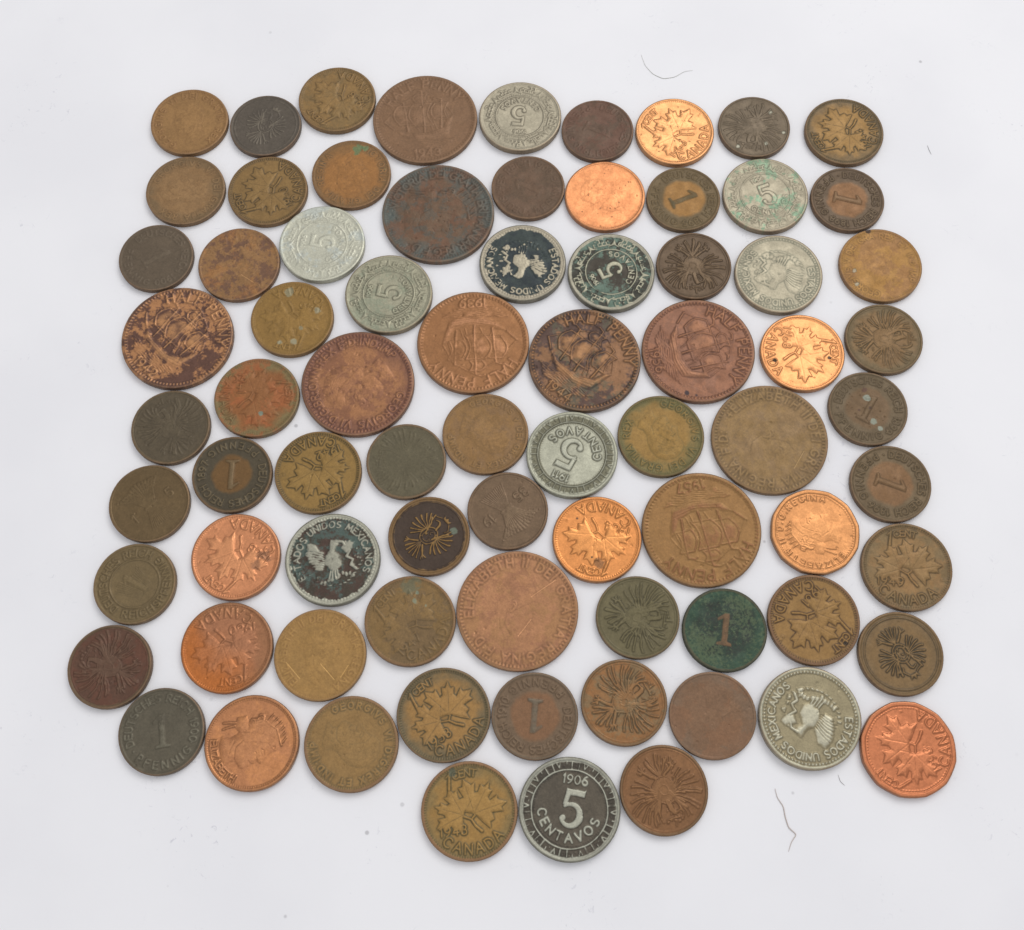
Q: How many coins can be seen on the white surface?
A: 77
